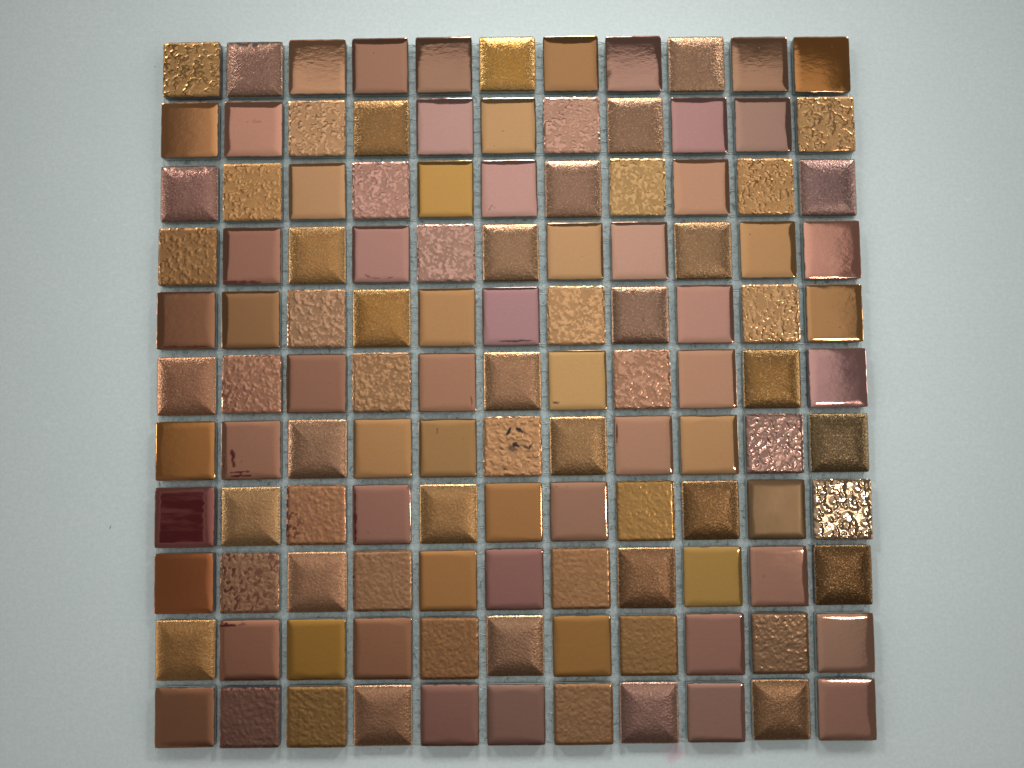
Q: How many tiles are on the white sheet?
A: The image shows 121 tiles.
